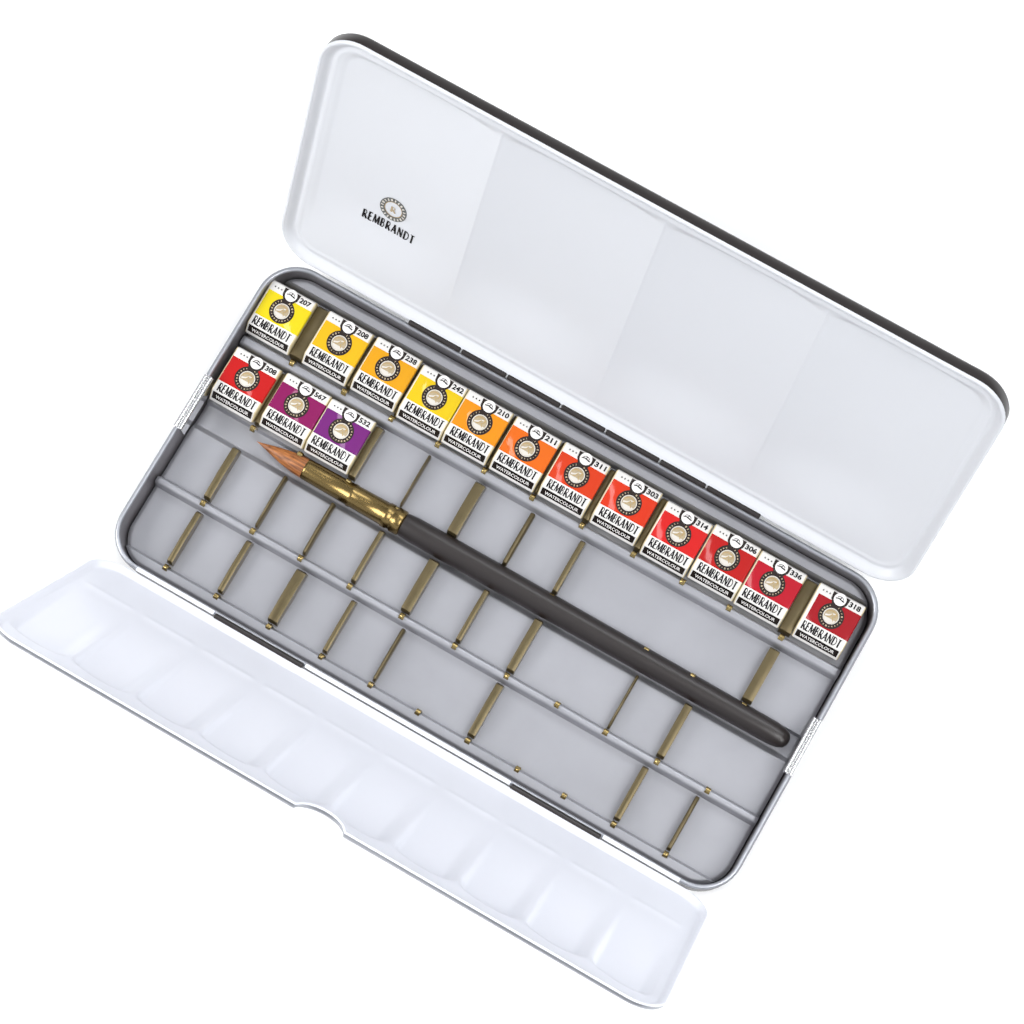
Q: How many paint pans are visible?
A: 15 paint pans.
